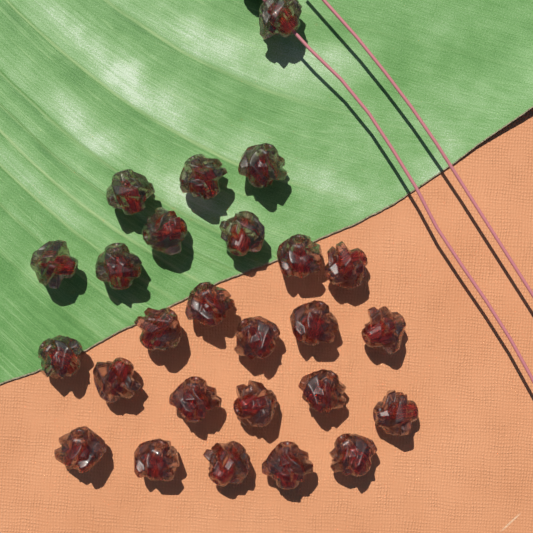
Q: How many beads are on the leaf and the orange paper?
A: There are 26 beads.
